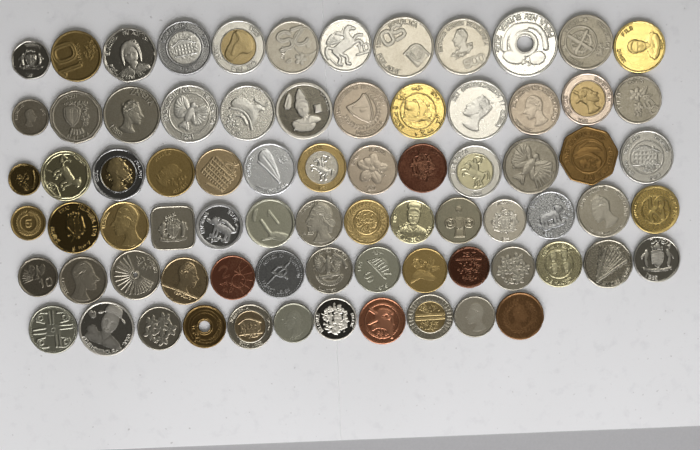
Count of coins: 76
